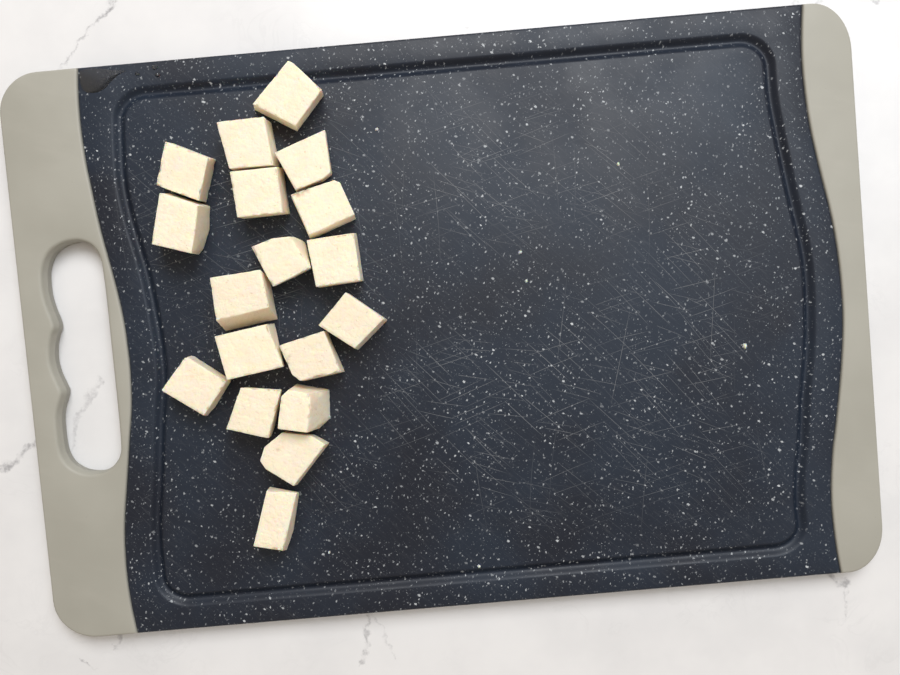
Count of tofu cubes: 18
